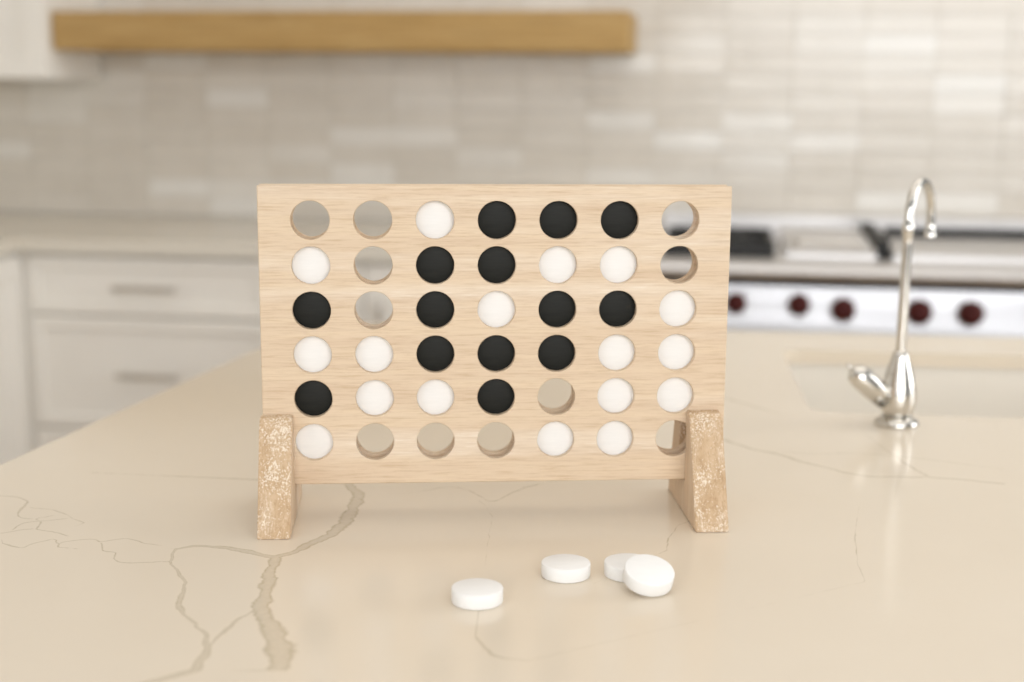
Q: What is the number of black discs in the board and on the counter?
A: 14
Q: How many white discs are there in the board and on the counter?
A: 21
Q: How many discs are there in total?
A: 35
